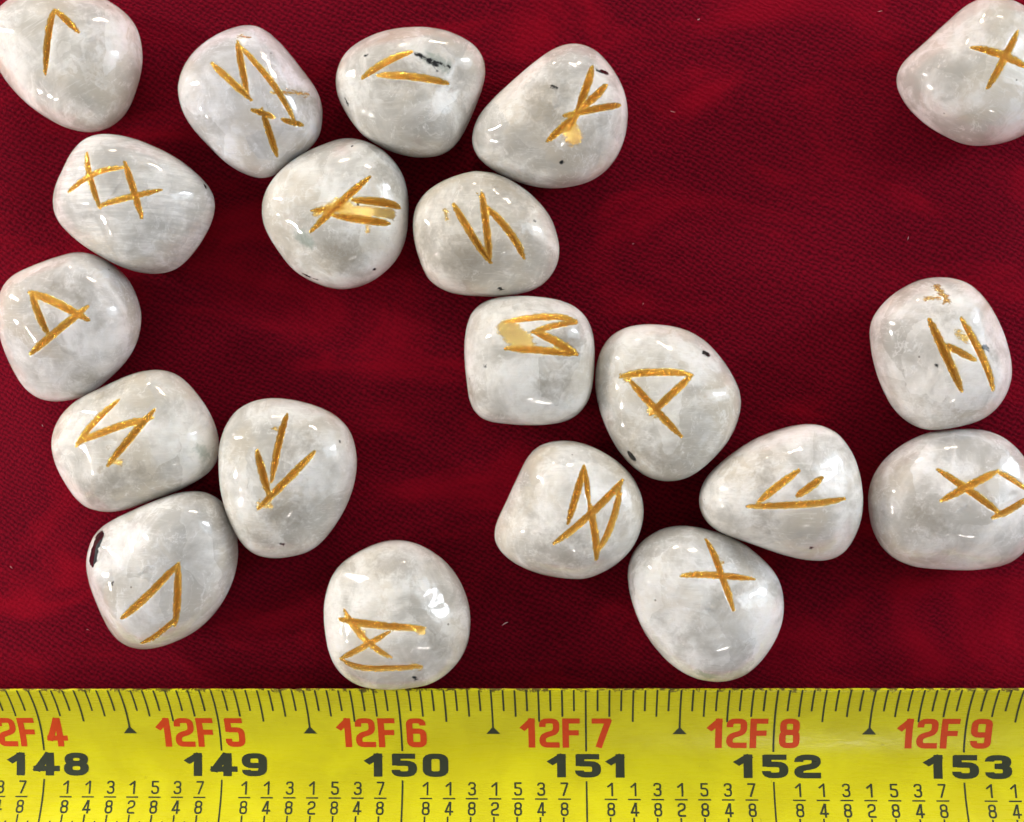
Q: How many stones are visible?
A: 20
